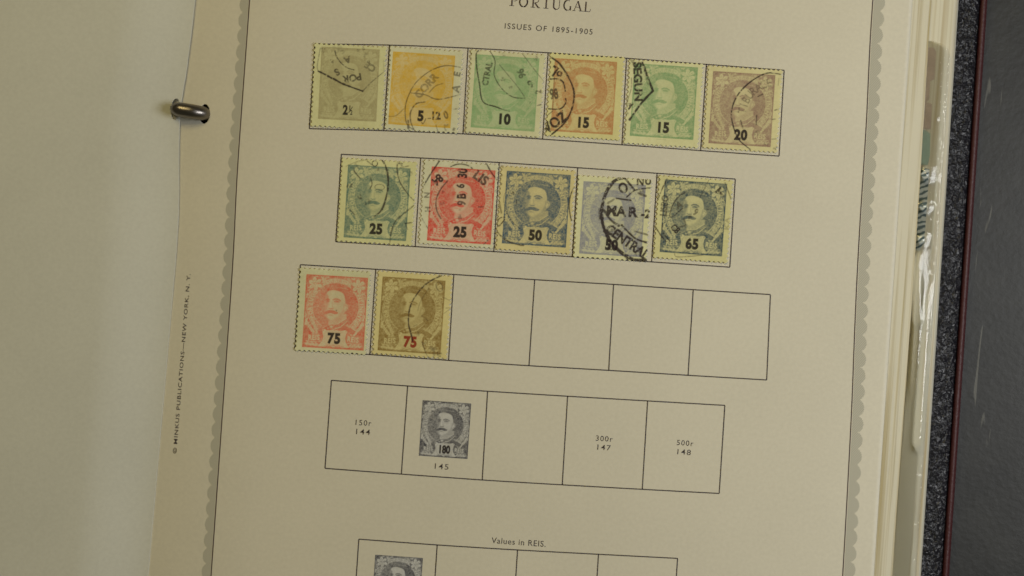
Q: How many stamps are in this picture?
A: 13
